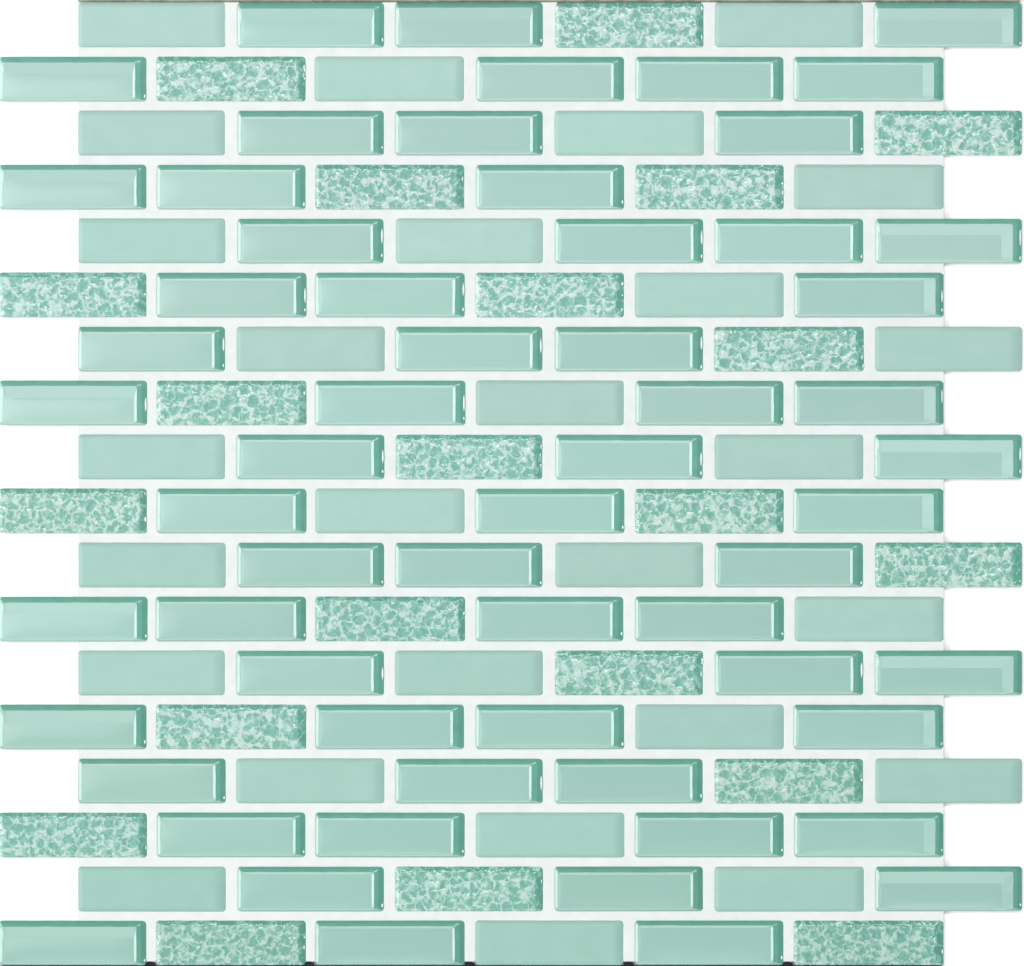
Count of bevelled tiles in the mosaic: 60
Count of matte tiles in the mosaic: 27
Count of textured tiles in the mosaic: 21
